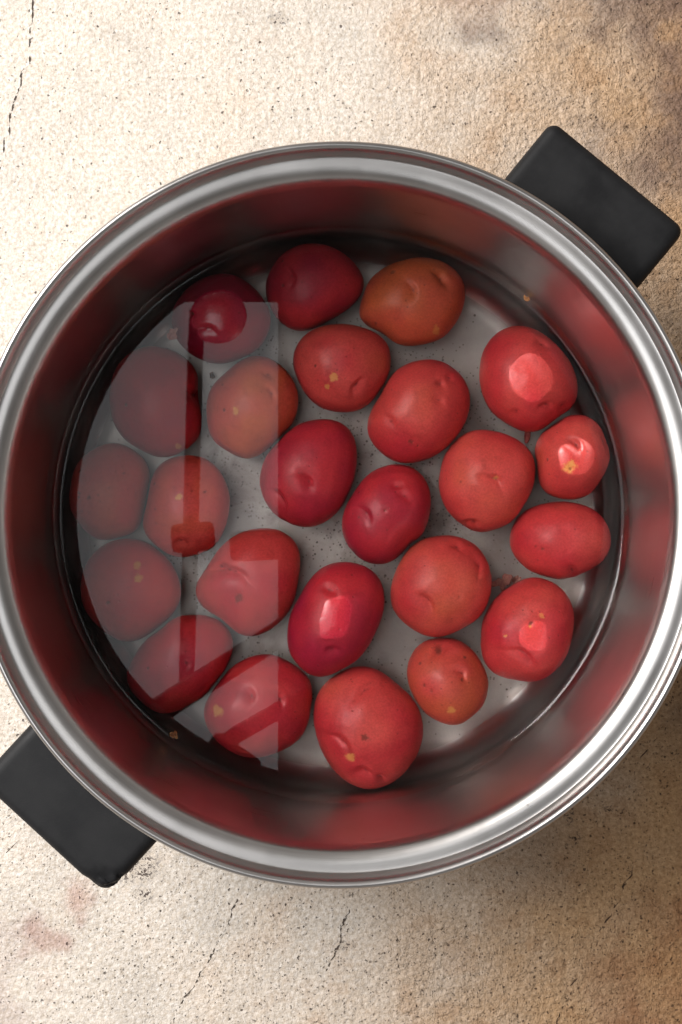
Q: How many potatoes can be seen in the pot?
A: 24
